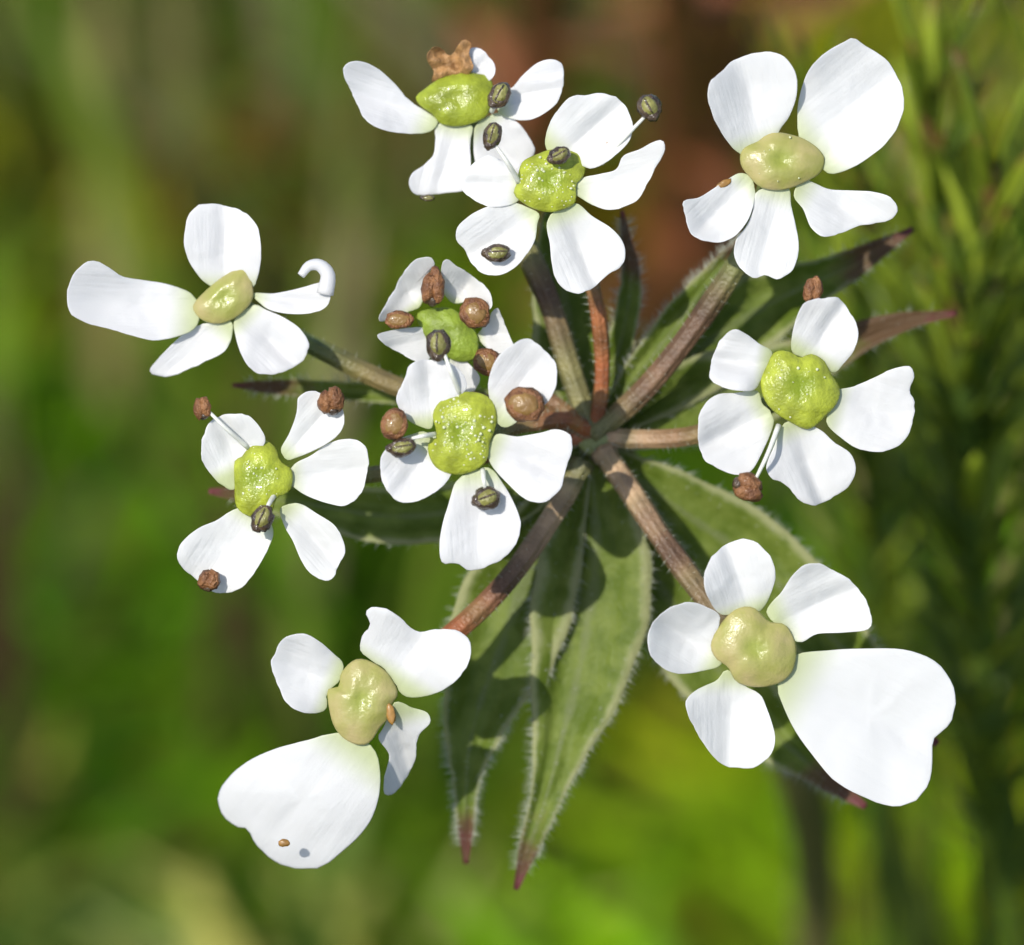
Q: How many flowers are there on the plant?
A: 10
